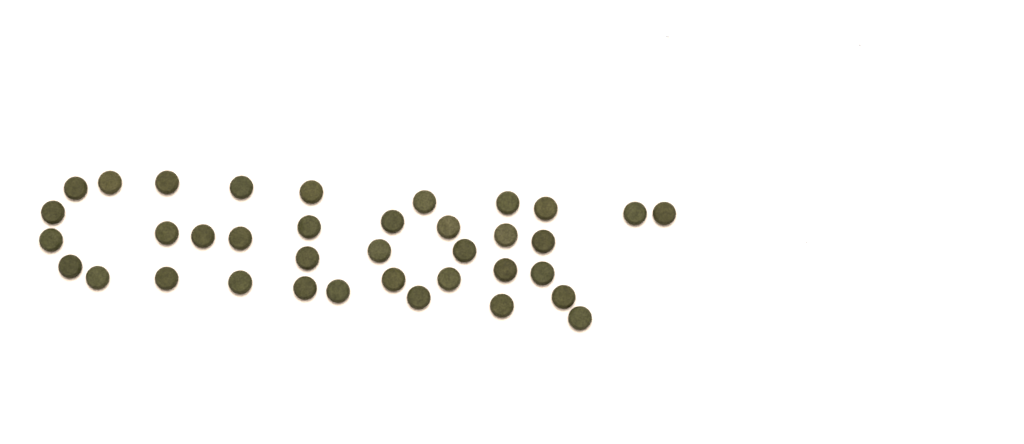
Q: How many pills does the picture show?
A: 37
